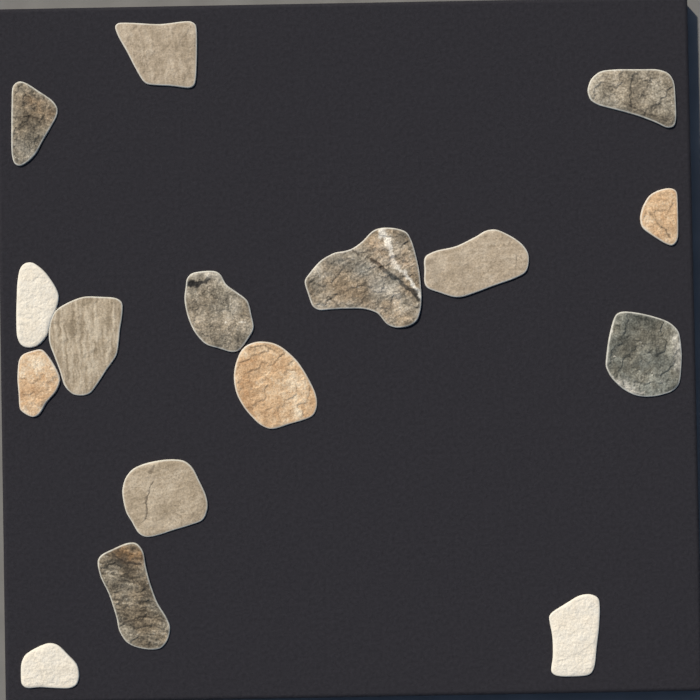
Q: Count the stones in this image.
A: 16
